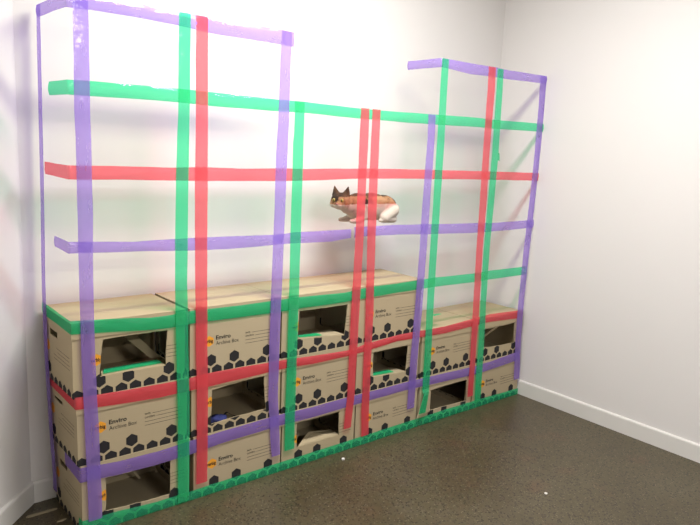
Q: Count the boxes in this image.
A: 16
